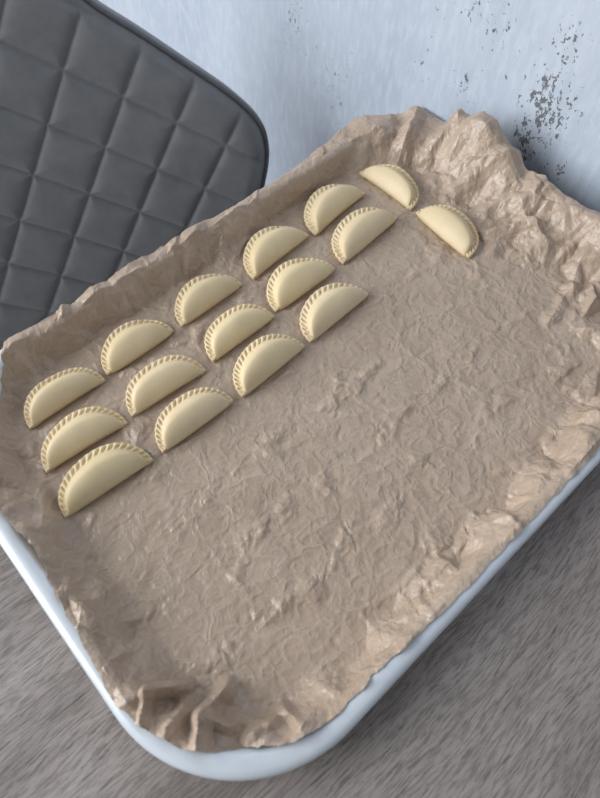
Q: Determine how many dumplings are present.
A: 16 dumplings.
